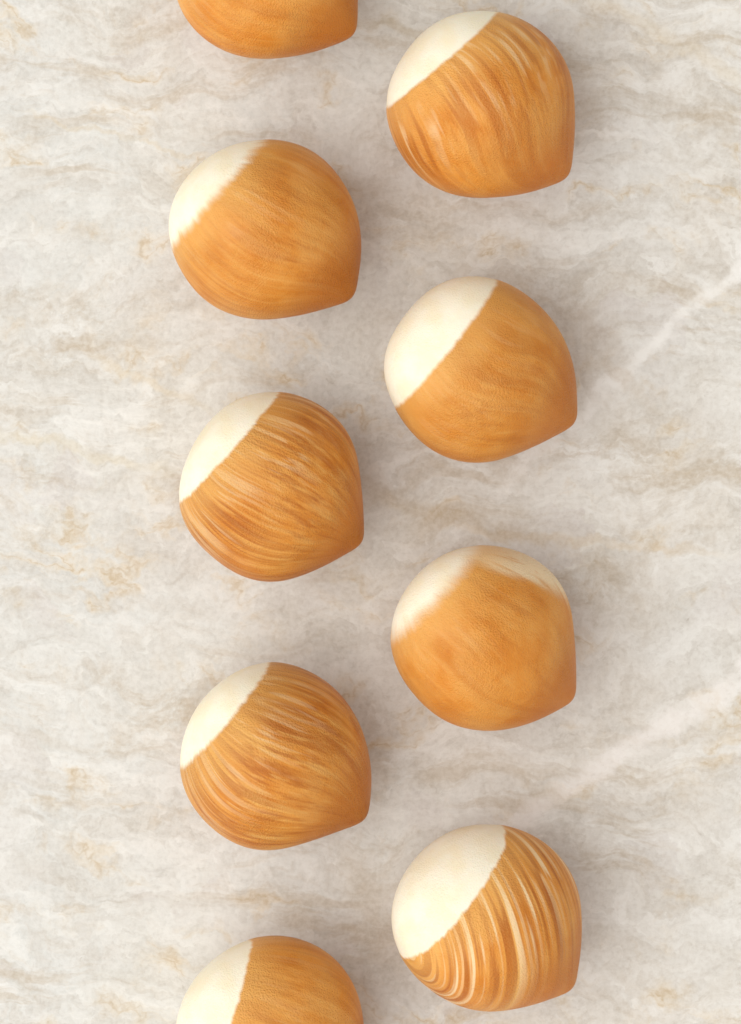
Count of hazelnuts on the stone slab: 9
